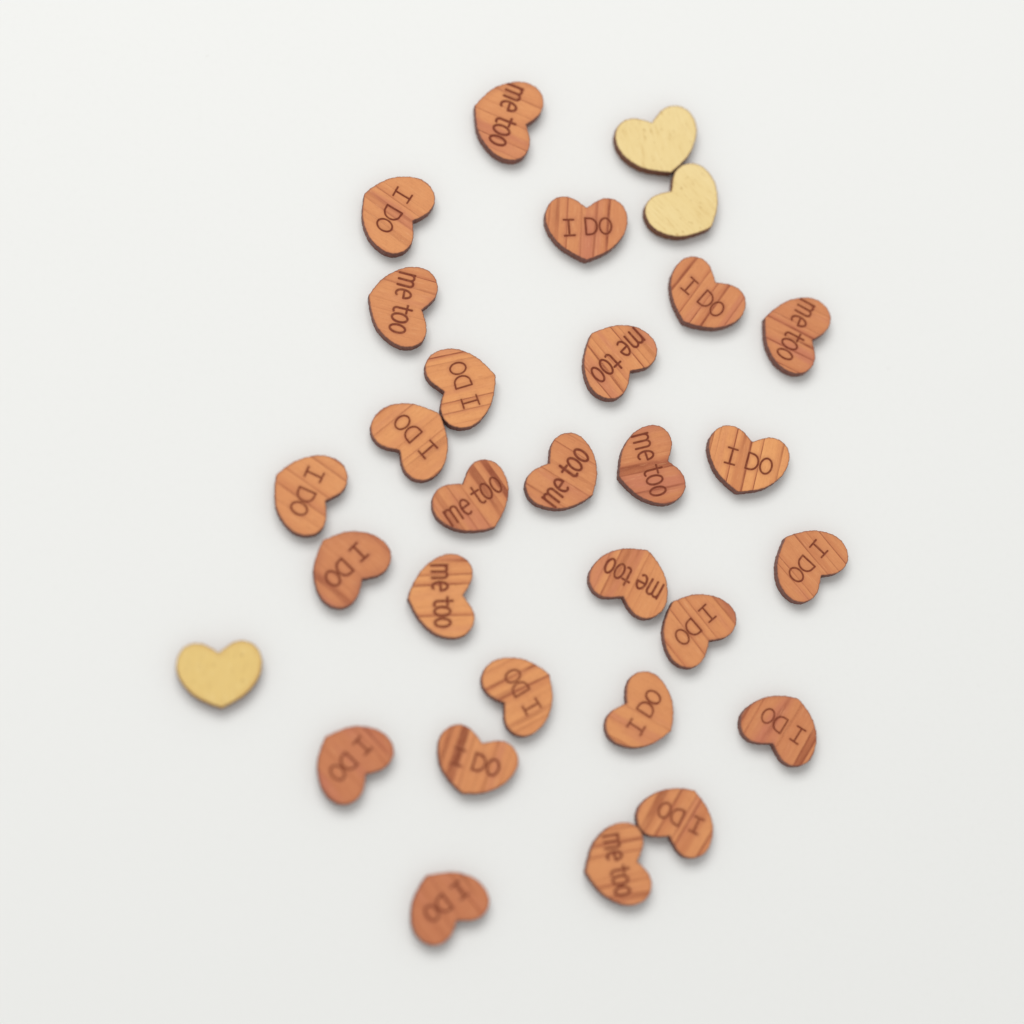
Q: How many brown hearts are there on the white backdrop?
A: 27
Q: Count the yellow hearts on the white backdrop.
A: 3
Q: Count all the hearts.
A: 30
